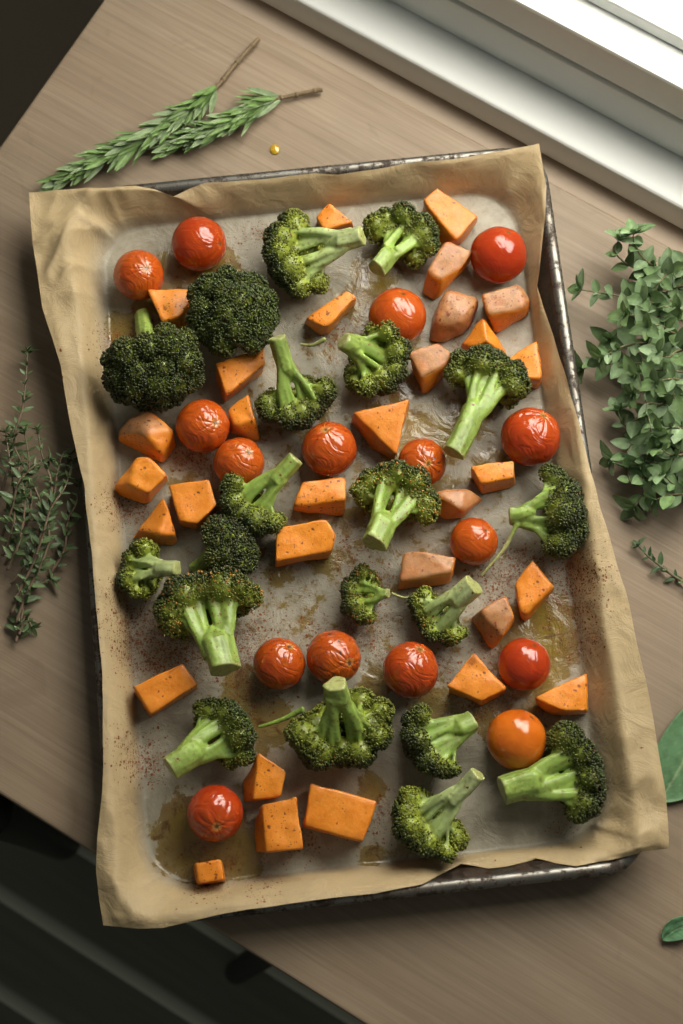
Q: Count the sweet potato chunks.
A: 31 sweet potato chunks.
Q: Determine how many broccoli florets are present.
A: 20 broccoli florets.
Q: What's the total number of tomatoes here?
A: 16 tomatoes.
